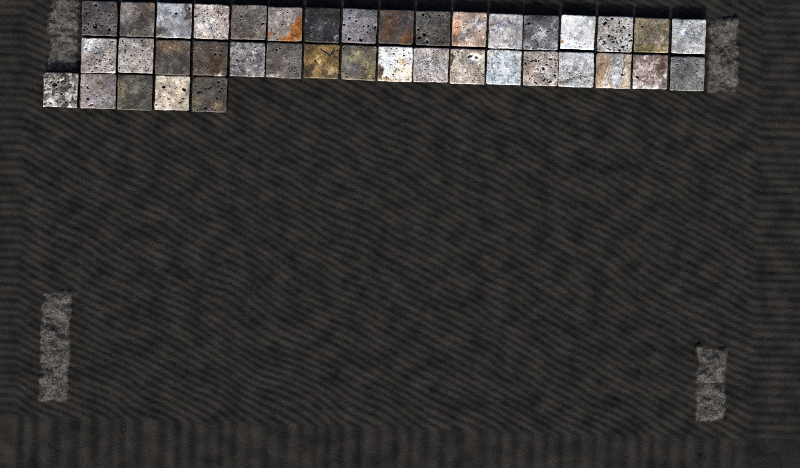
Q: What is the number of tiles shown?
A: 39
